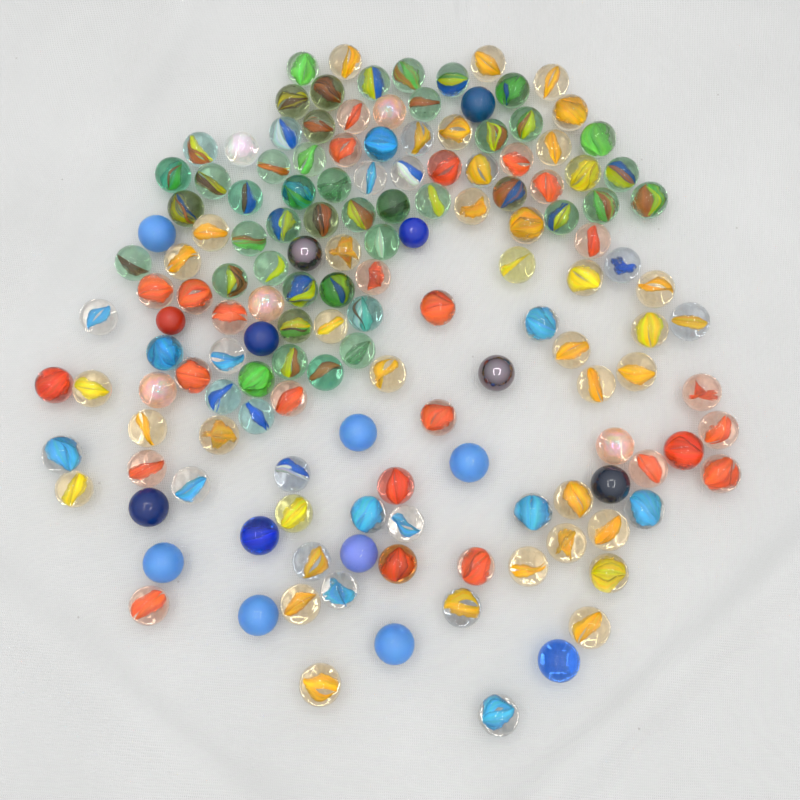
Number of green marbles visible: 44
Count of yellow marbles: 39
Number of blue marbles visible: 33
